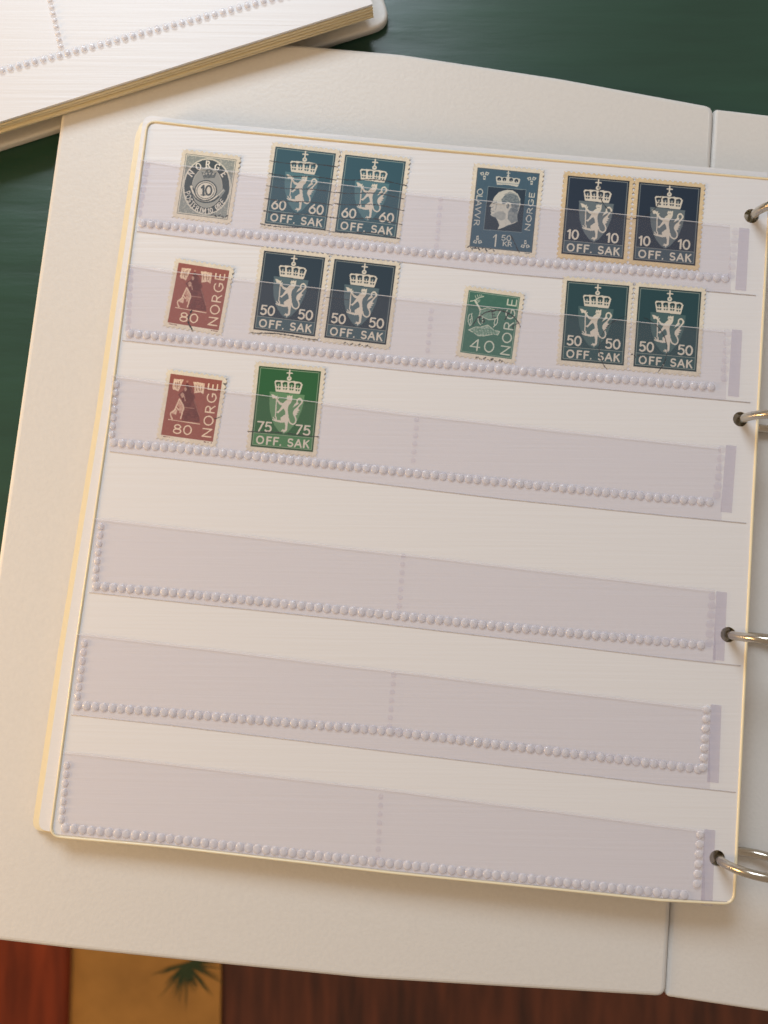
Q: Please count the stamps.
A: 14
